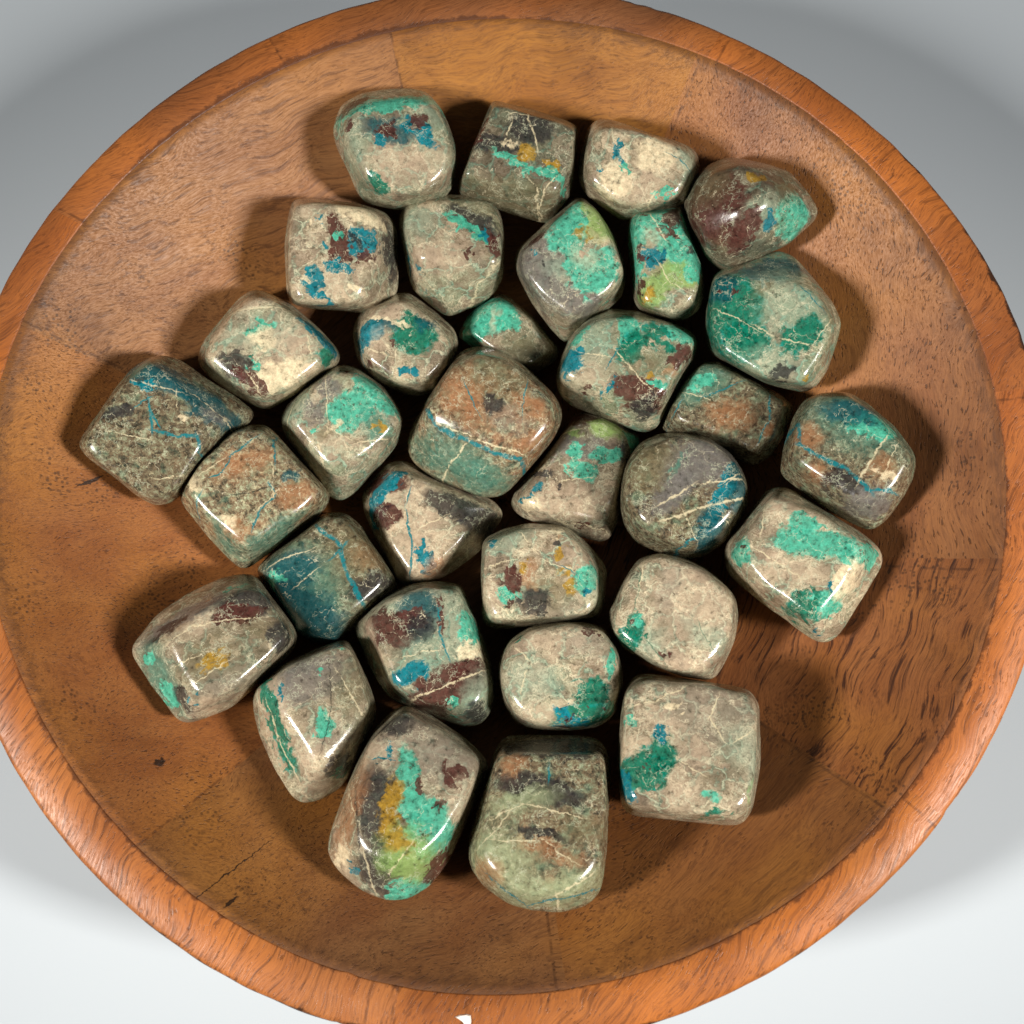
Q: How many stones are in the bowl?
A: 33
